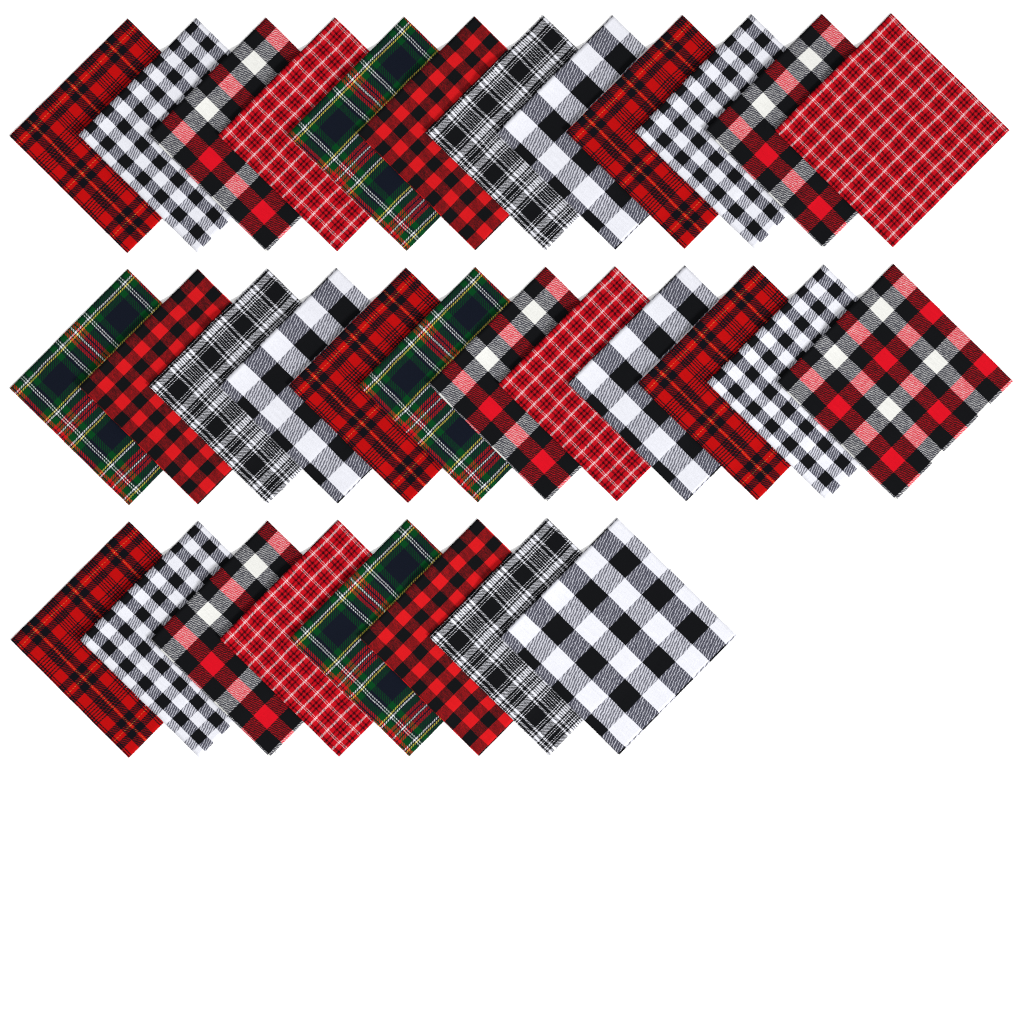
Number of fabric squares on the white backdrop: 32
